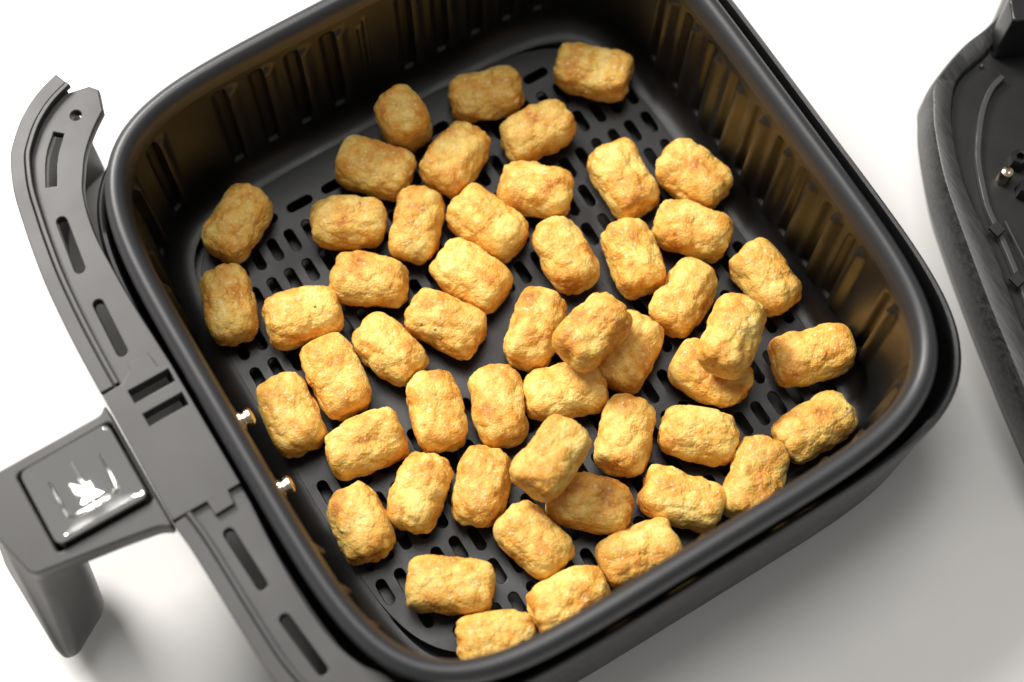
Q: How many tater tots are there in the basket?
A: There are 51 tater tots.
